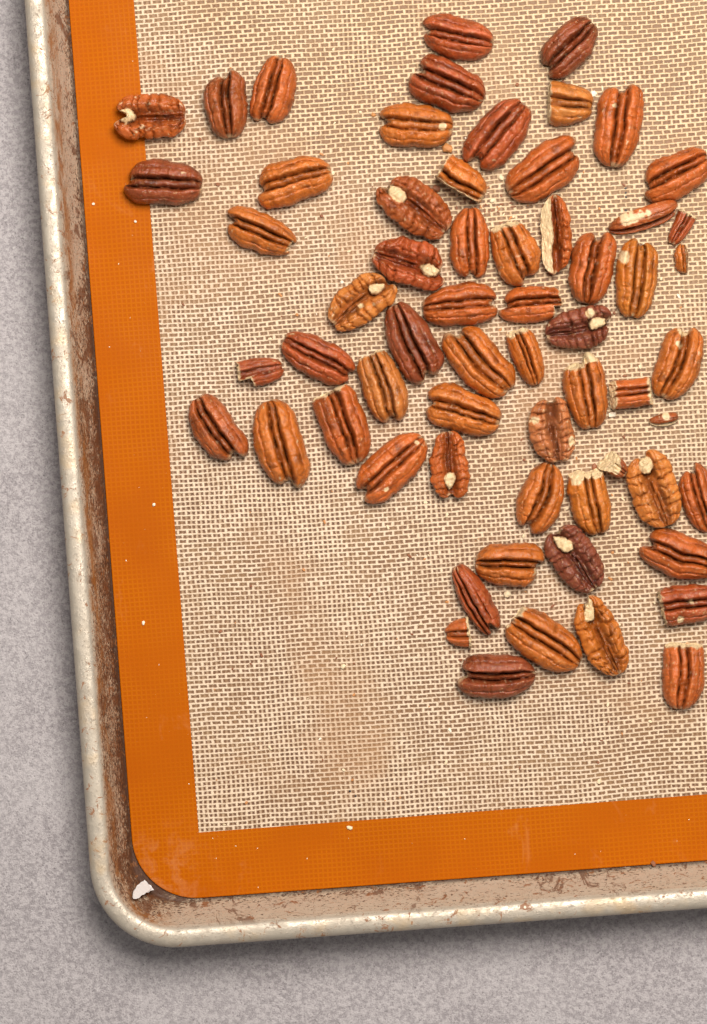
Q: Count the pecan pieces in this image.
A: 62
